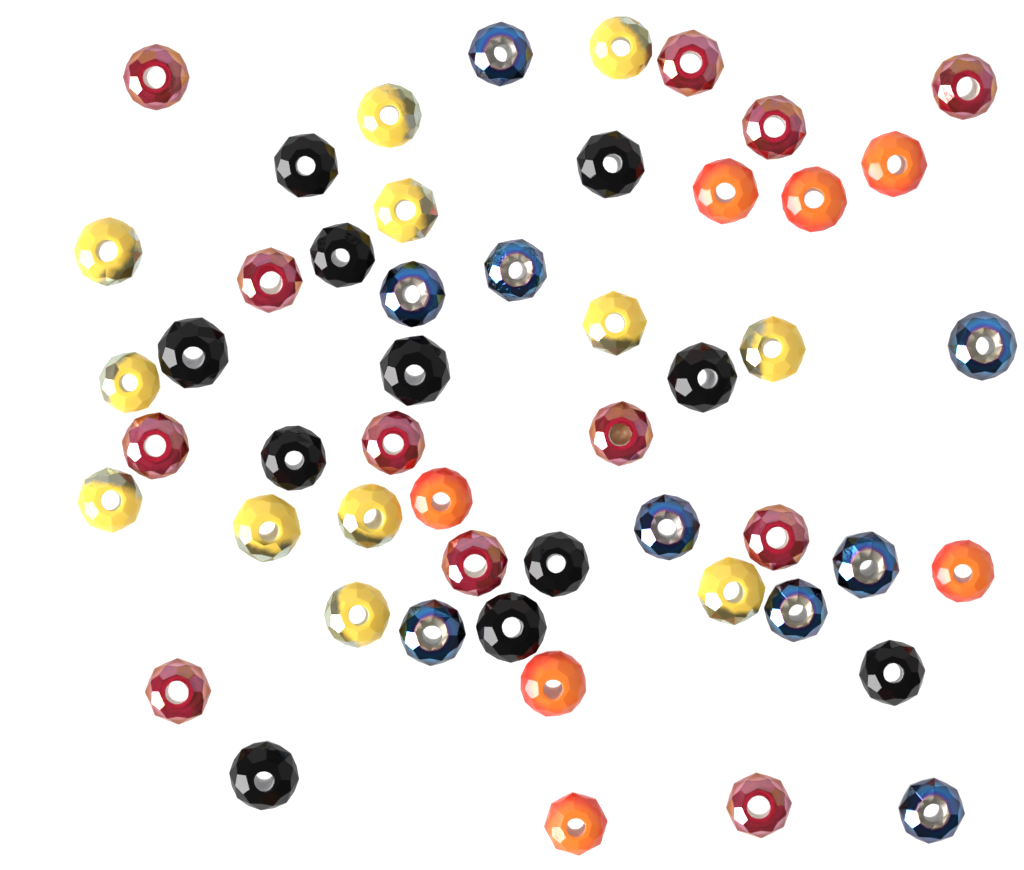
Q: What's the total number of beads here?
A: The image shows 51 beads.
